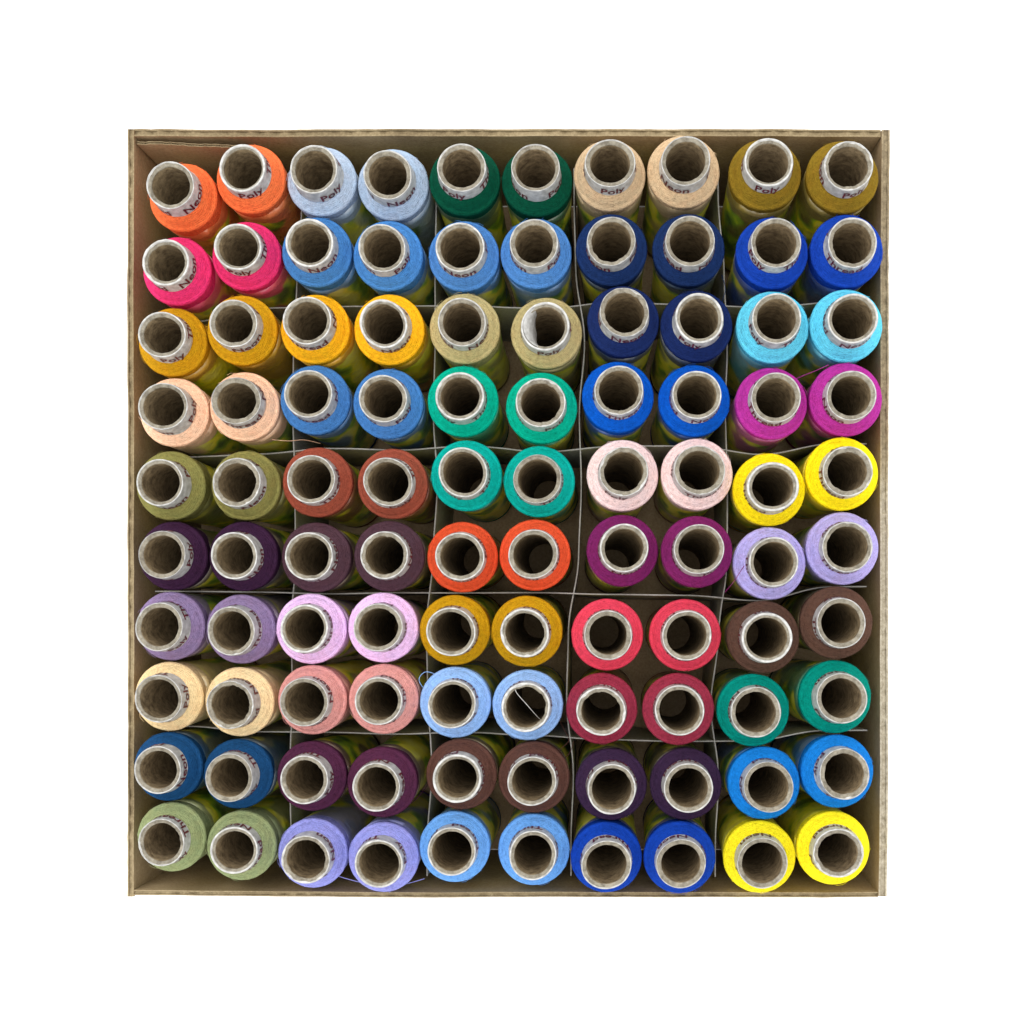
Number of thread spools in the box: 100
